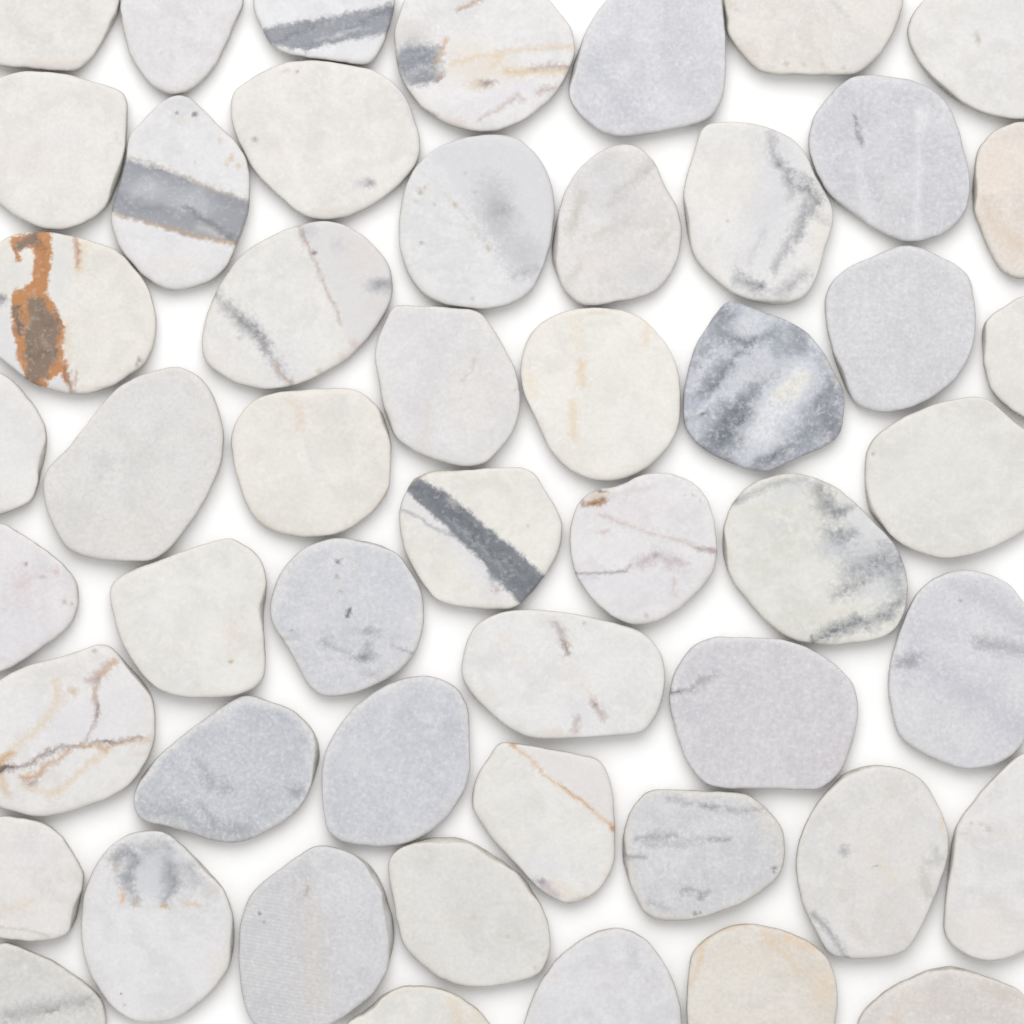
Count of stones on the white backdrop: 51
